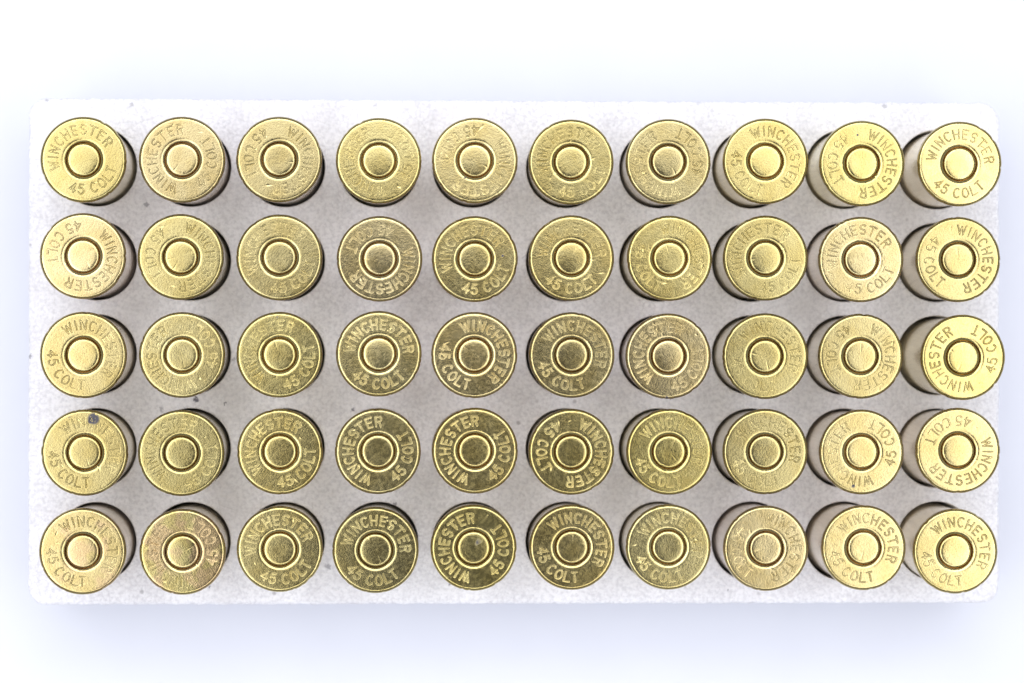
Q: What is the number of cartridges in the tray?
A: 50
